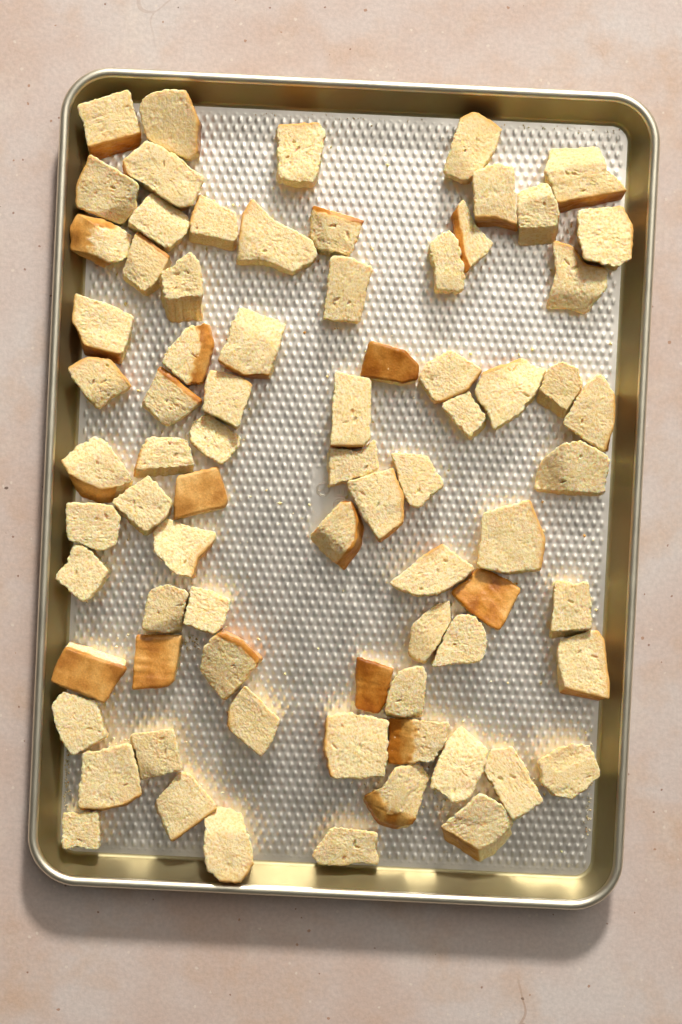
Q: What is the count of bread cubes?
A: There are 76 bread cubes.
